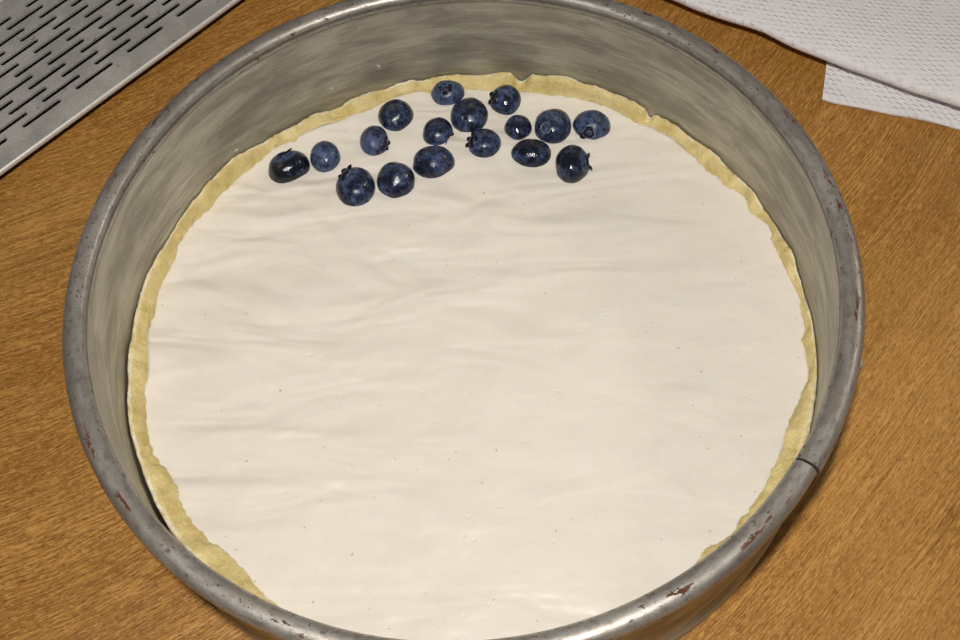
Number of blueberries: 17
